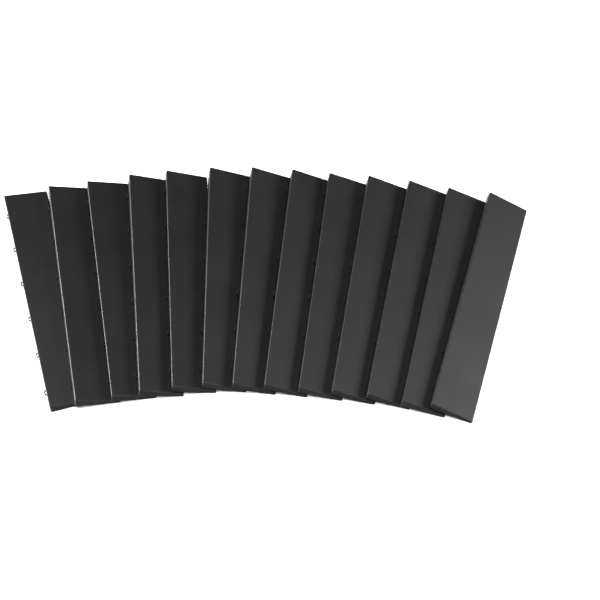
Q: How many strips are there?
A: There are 13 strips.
